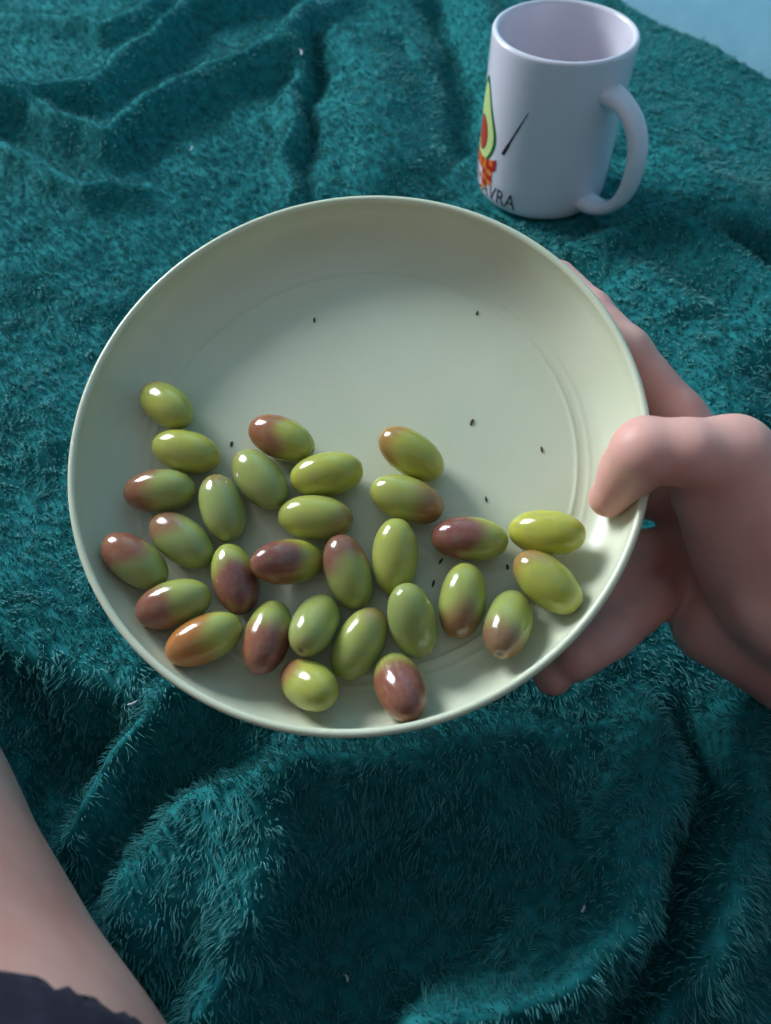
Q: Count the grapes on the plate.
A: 29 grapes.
